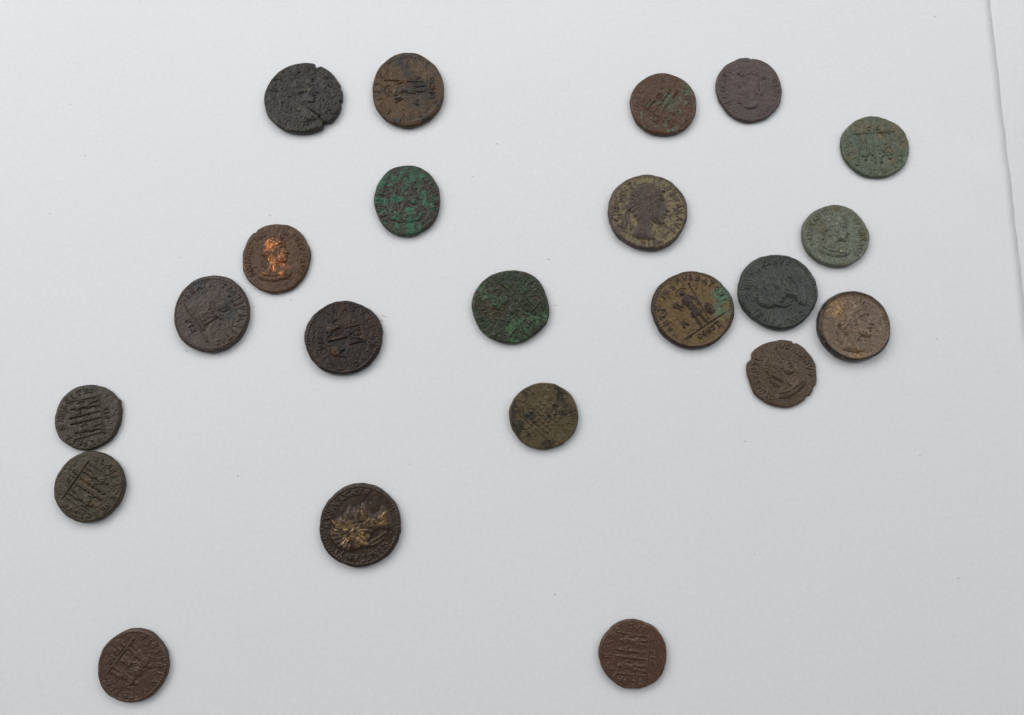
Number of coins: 22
